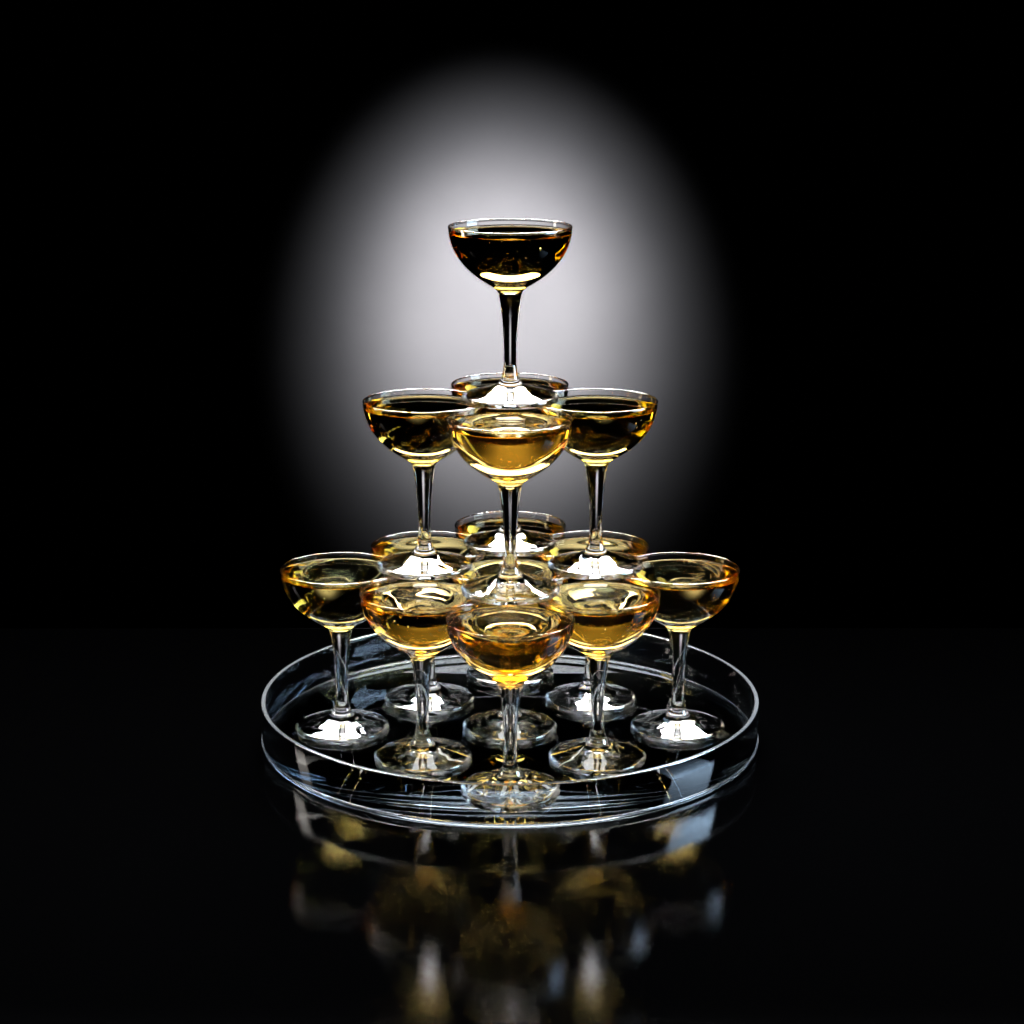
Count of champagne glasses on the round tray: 14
